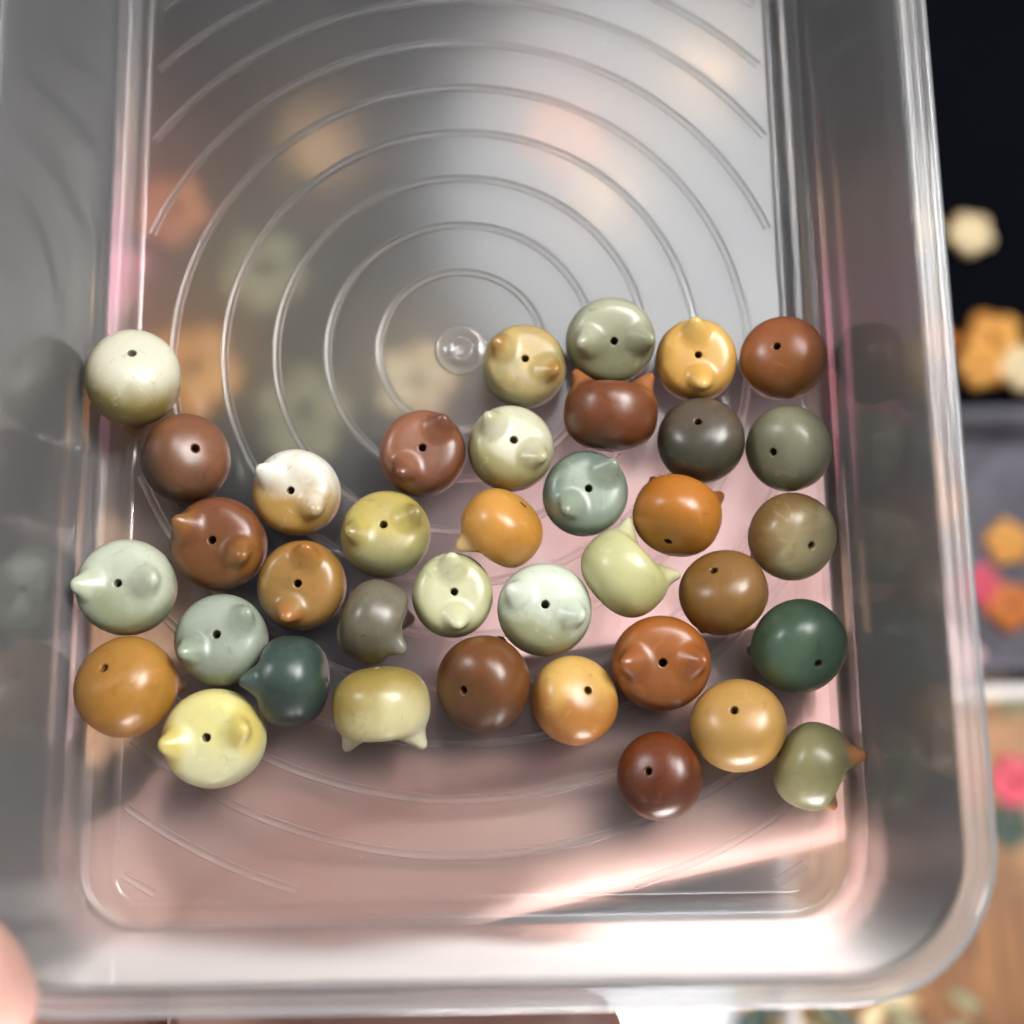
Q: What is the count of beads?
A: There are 37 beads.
